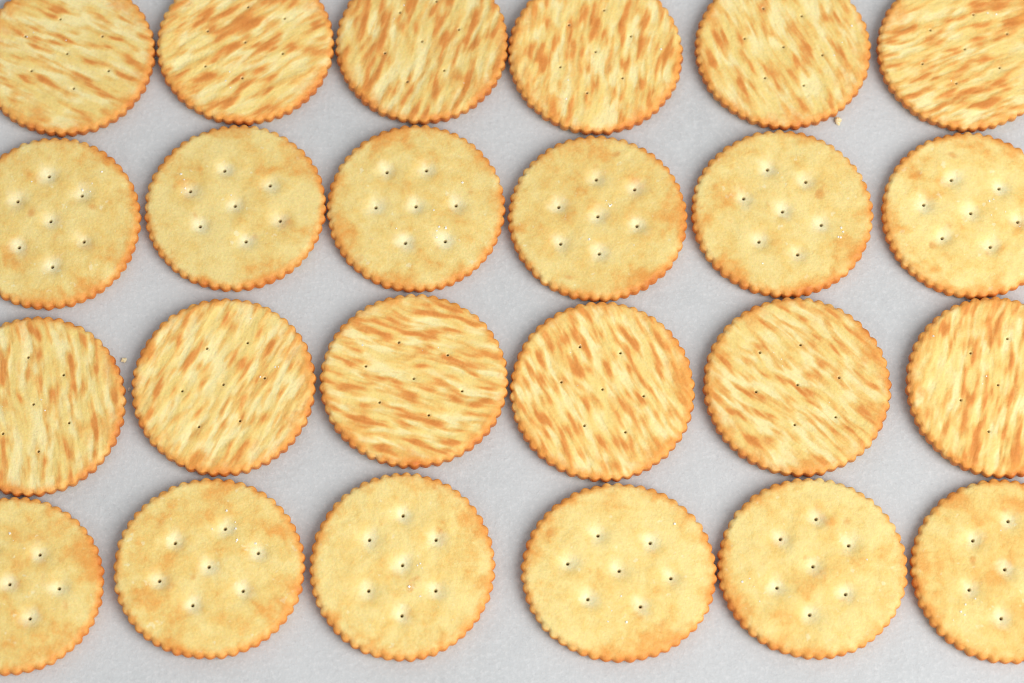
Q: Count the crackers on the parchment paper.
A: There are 24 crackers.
